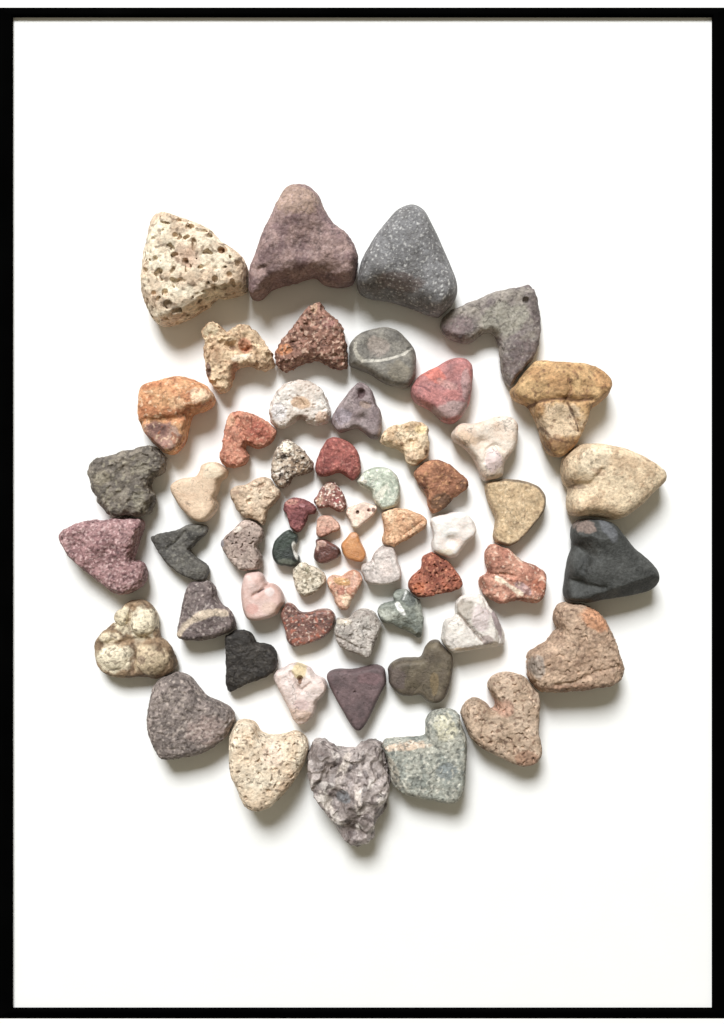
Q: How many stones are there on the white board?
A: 59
